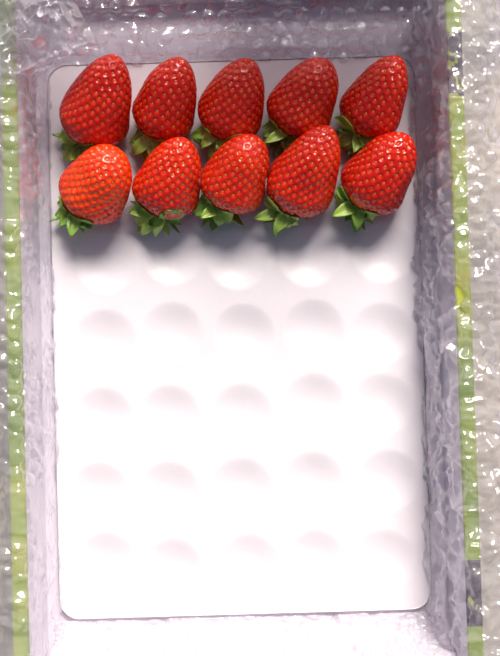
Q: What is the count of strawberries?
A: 10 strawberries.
